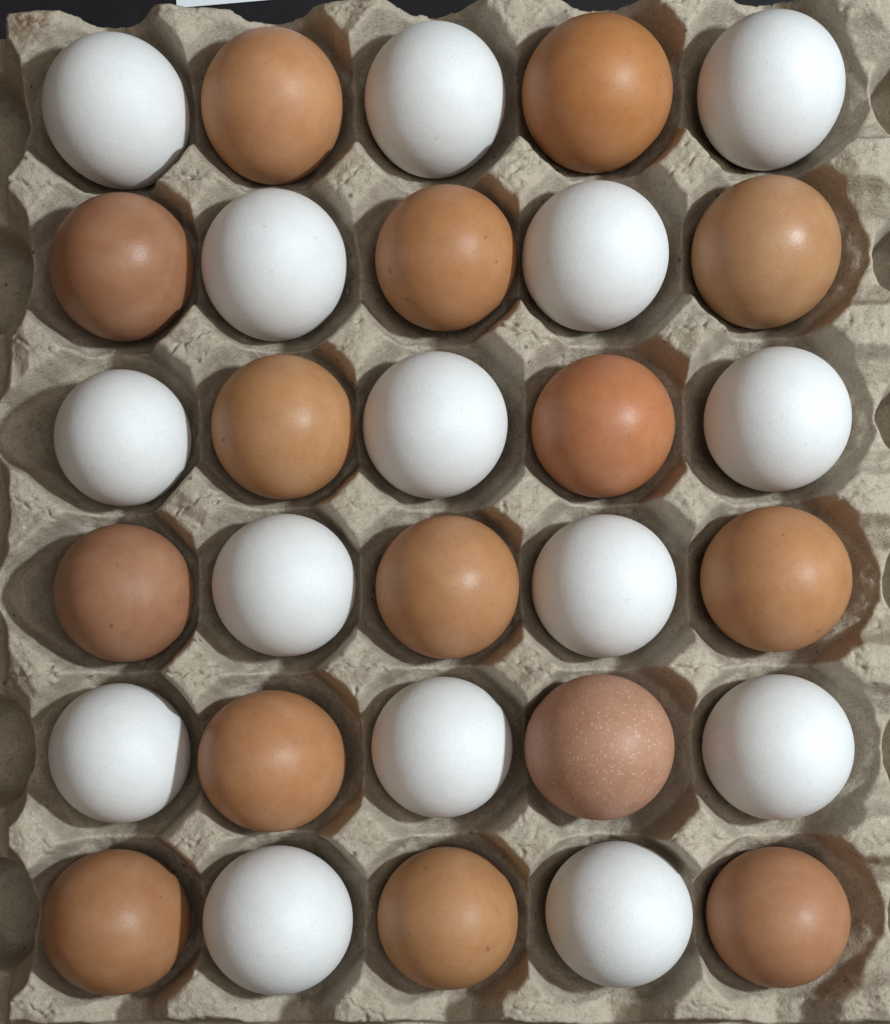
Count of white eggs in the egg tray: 15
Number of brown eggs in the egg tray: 15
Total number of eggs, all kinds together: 30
